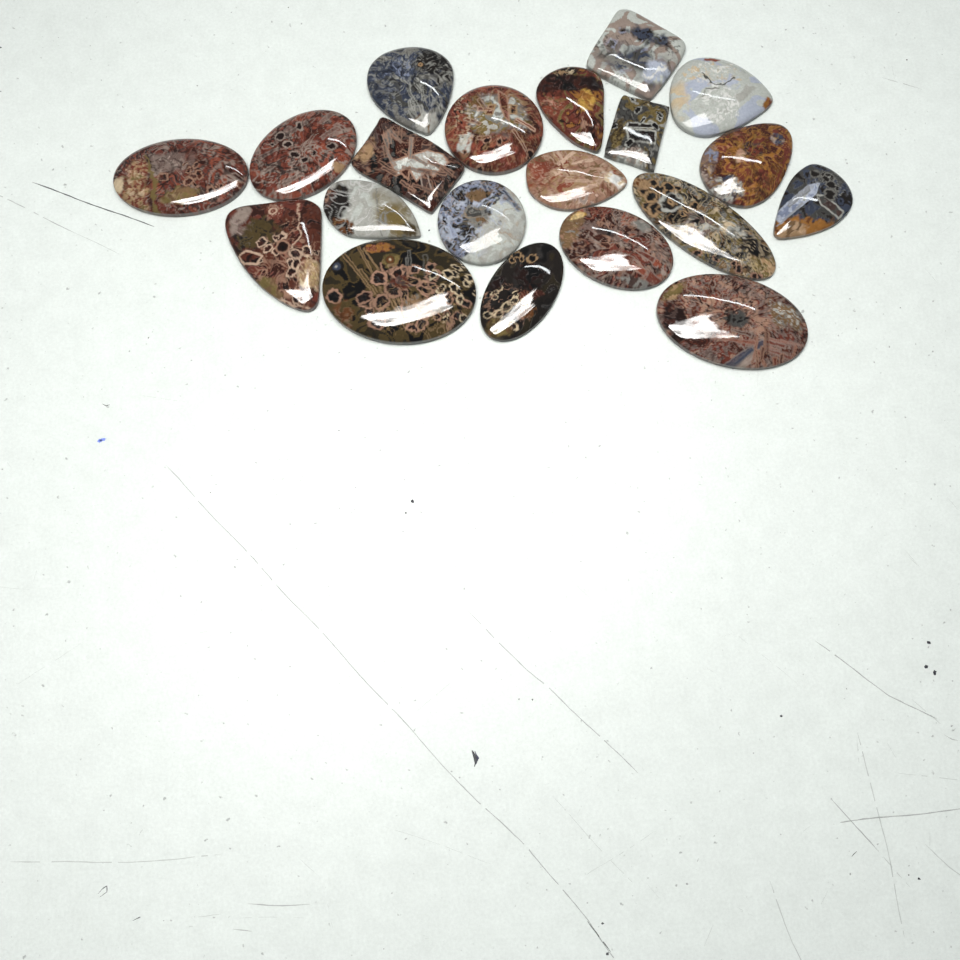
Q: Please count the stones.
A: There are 20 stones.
